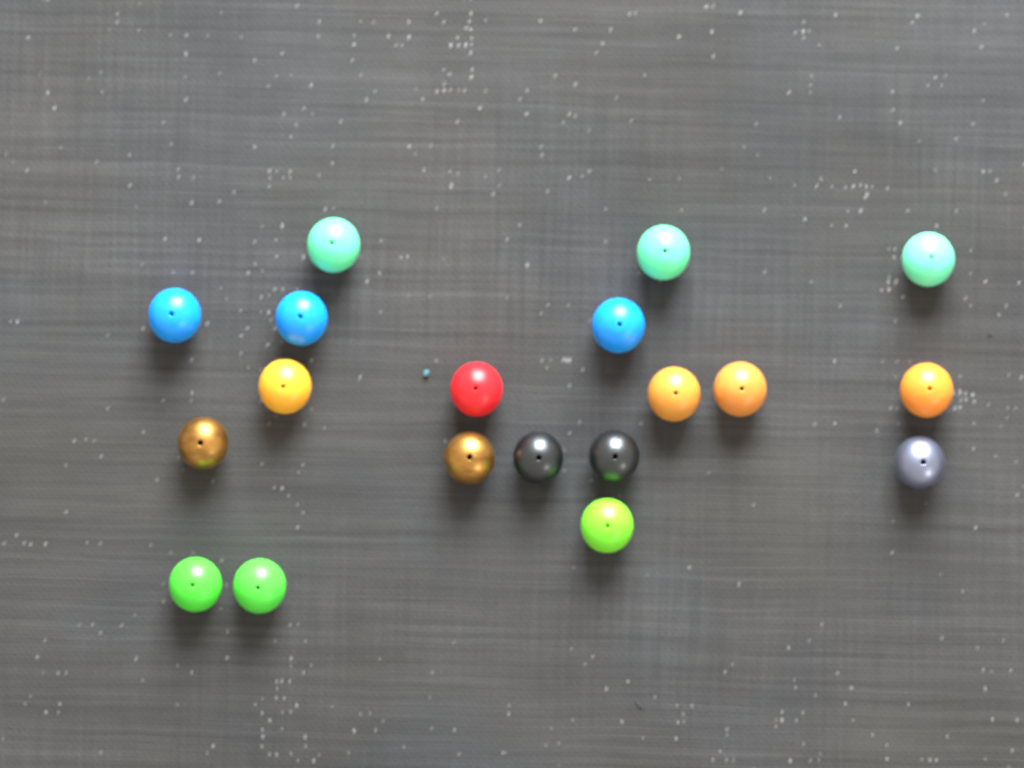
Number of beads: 19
